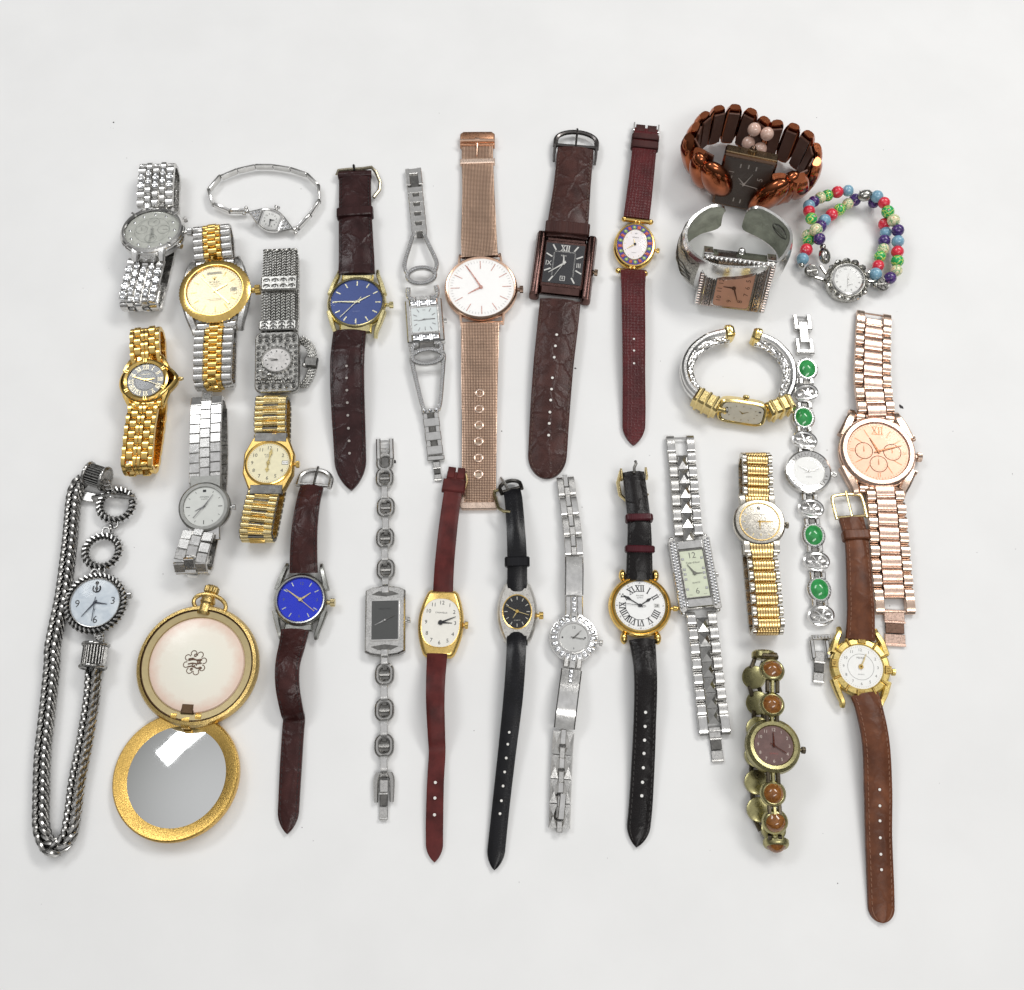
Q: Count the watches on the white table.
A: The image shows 29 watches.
